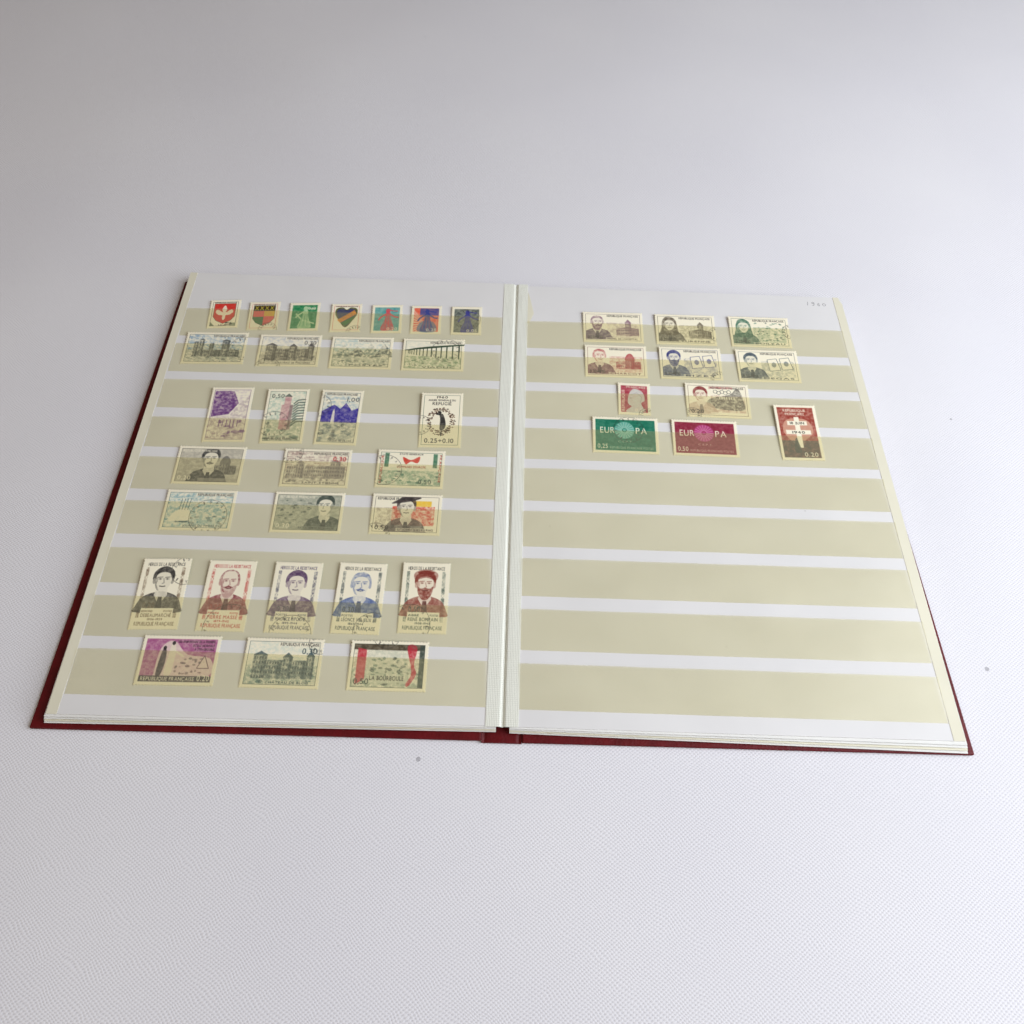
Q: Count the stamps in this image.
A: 40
